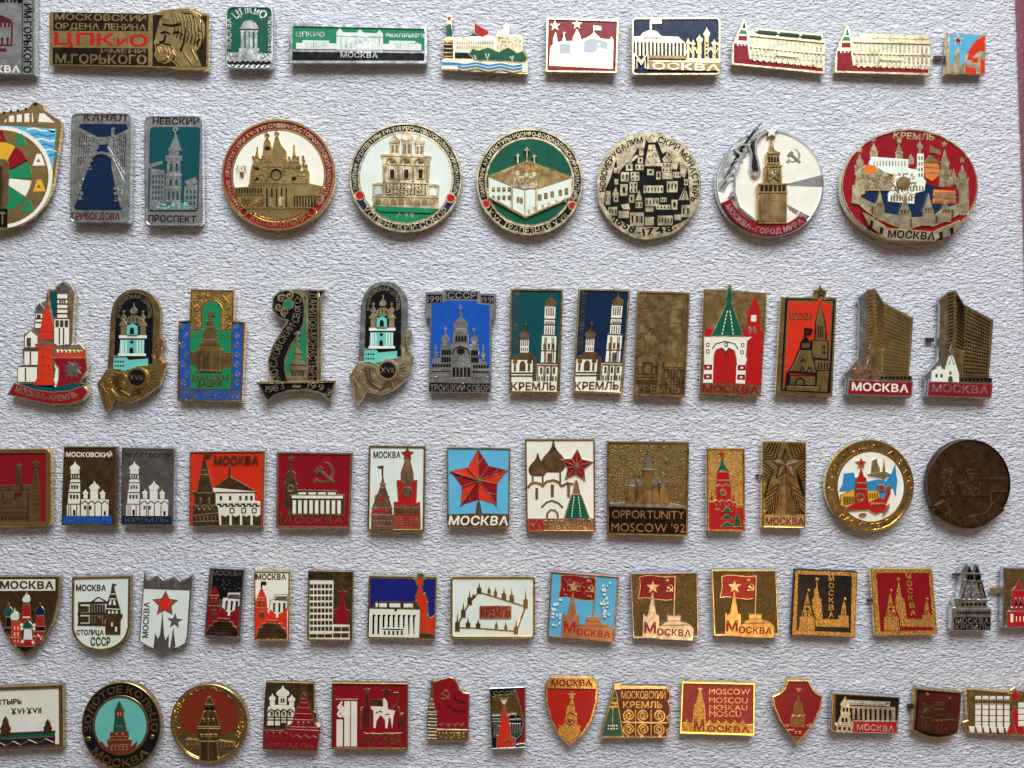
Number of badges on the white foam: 74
